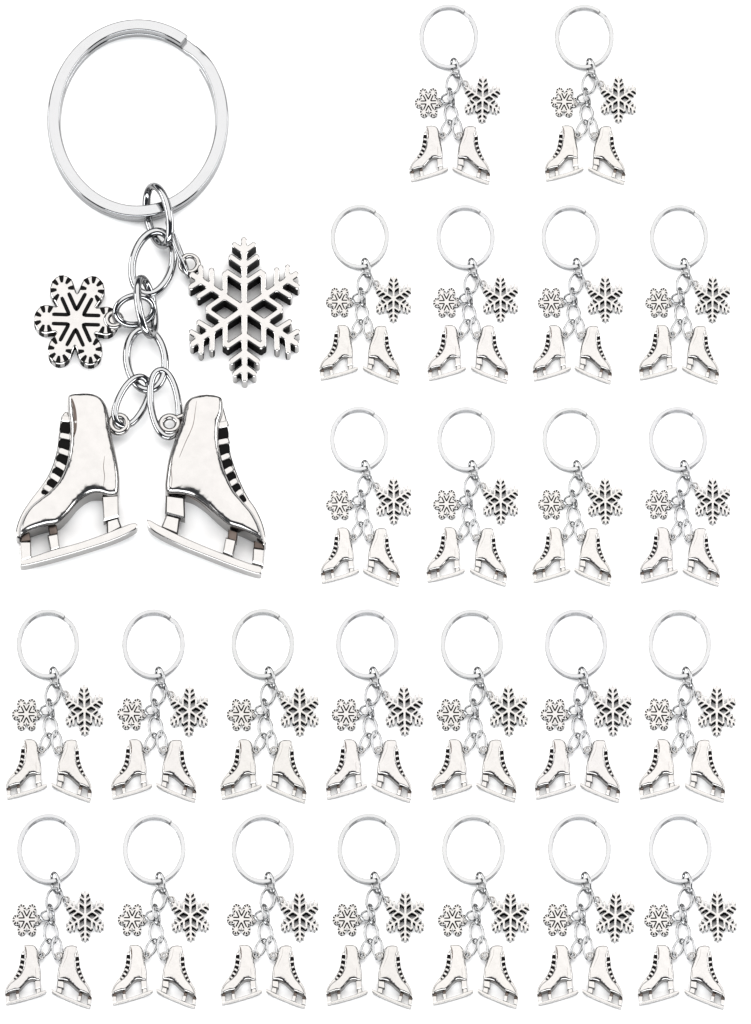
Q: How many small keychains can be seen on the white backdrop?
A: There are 24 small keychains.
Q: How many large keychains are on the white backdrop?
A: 1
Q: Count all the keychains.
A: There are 25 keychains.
